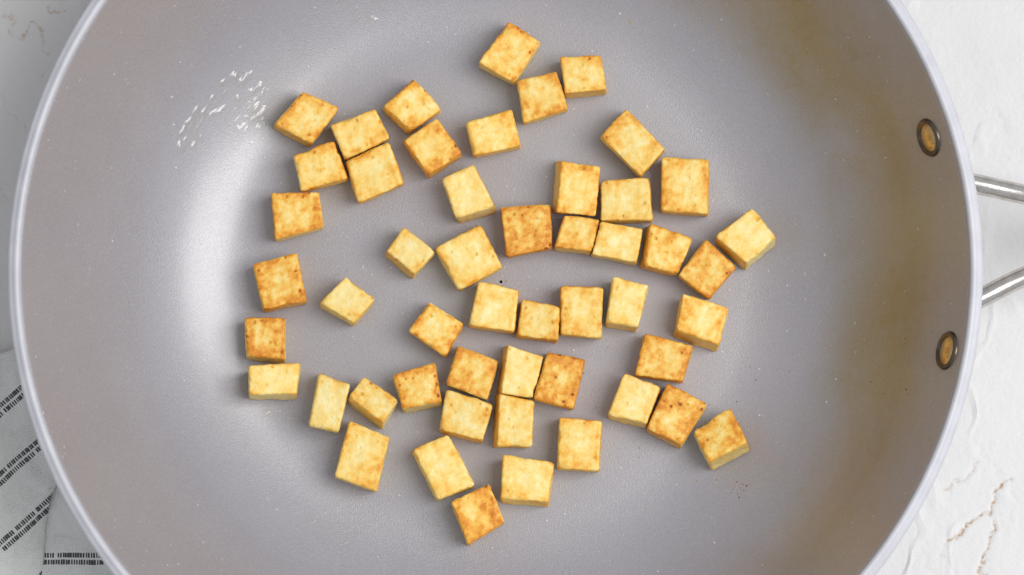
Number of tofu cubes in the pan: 51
